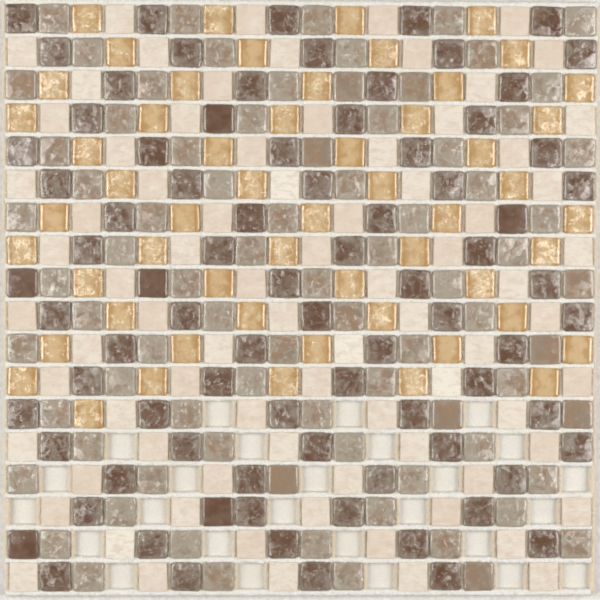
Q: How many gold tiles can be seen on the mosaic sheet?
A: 55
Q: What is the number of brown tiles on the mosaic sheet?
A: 82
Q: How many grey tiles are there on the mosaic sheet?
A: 81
